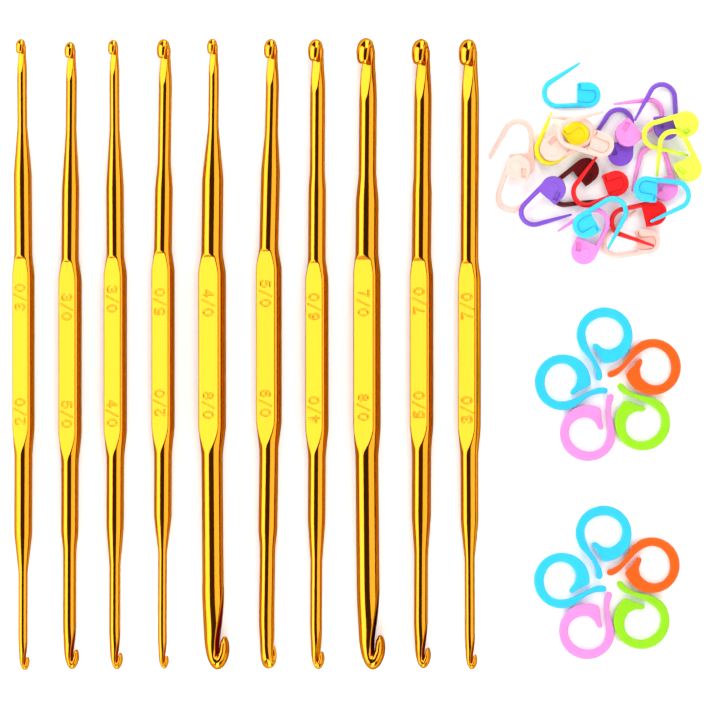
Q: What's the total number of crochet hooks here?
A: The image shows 10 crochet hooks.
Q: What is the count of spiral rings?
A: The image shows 10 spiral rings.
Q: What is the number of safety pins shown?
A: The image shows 20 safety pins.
